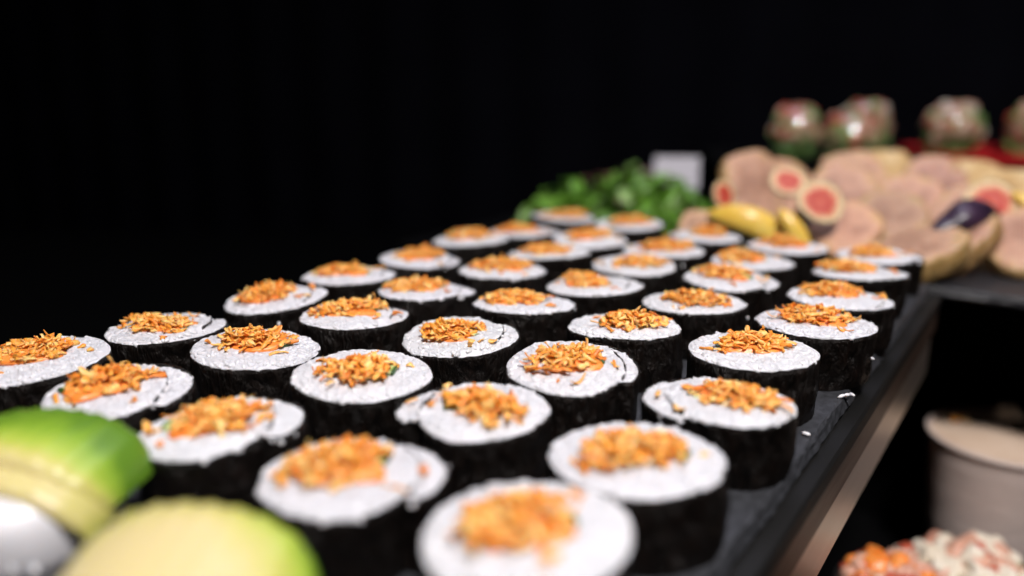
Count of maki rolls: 40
